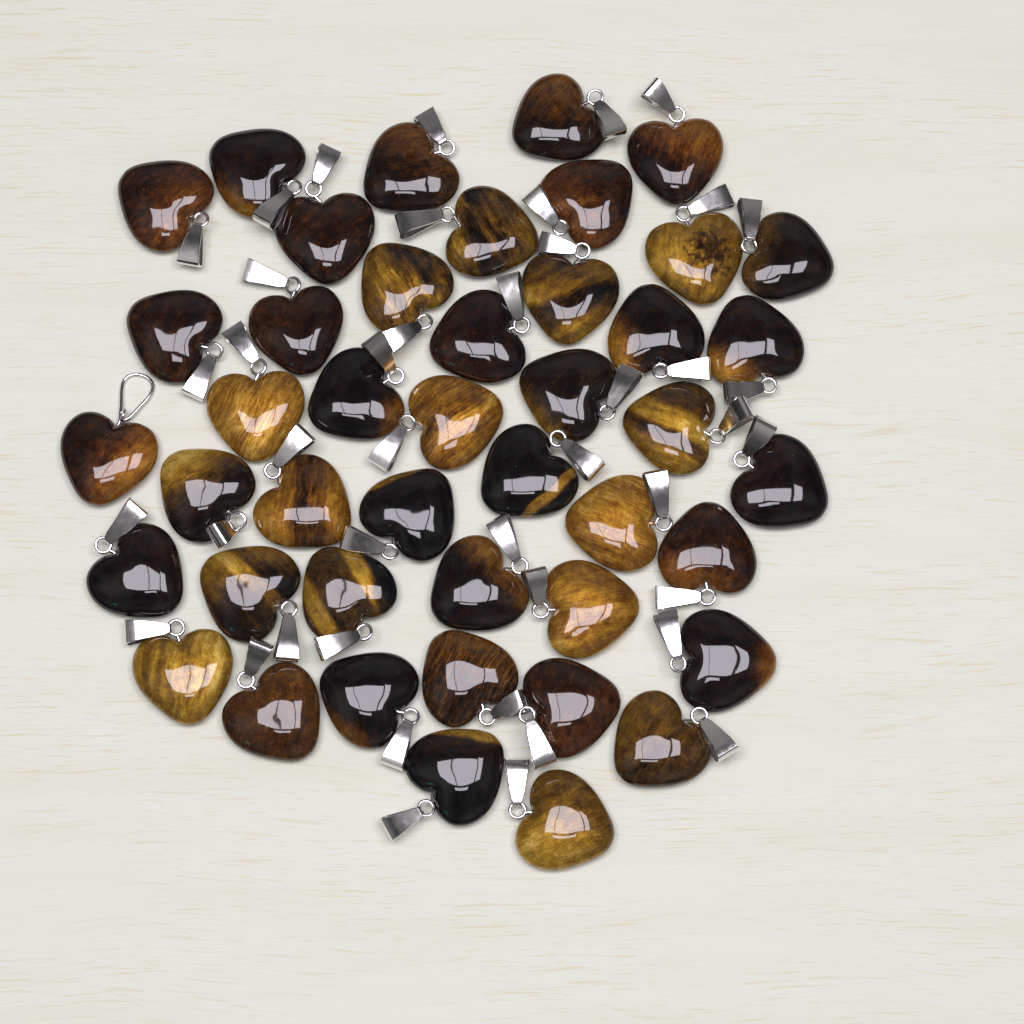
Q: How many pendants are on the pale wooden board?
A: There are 44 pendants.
